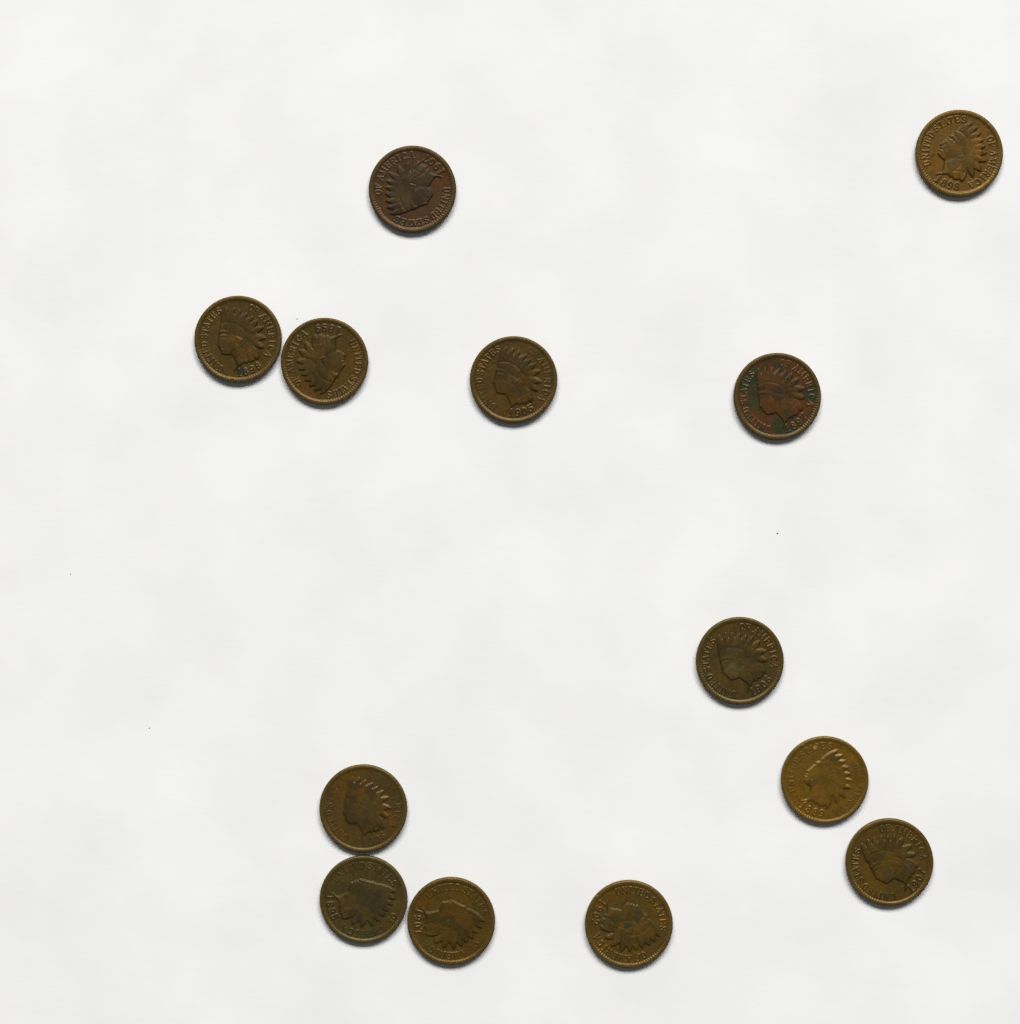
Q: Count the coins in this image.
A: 13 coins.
